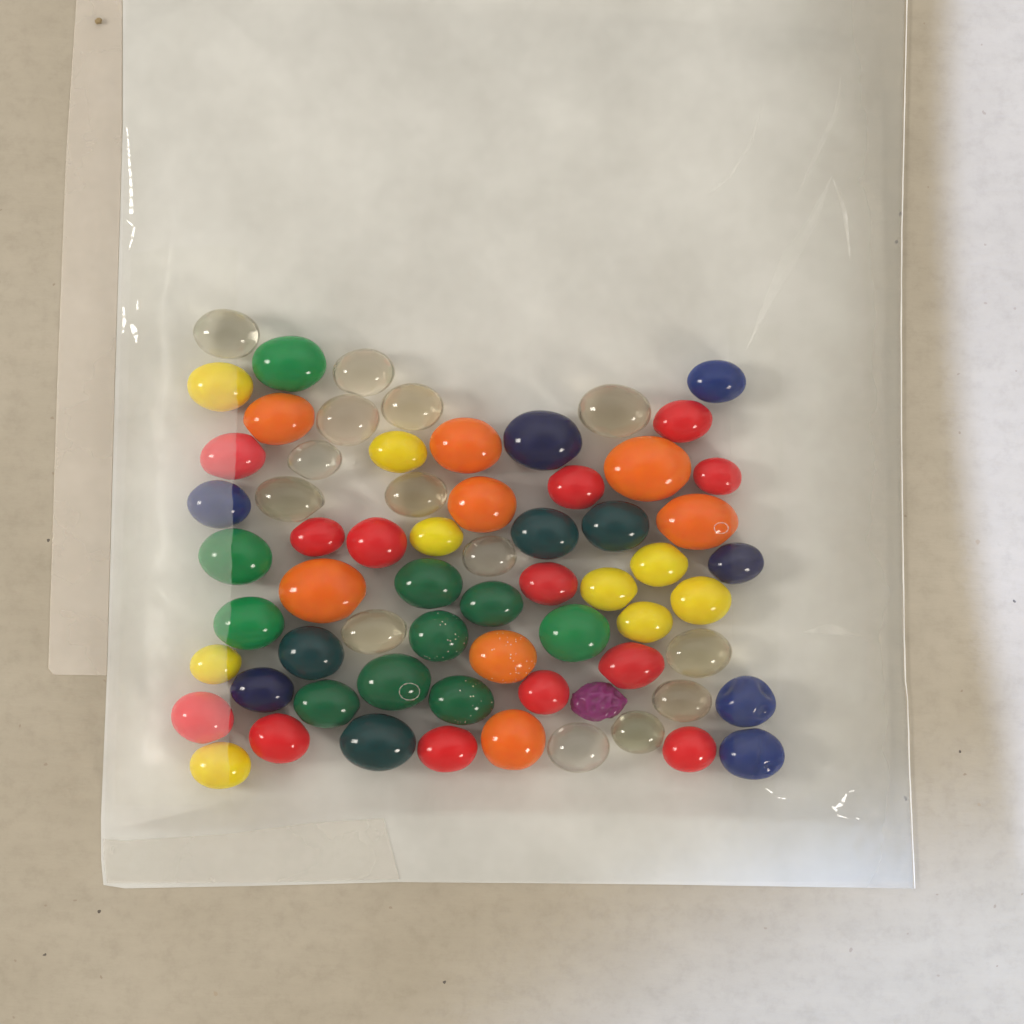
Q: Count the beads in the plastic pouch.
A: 66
